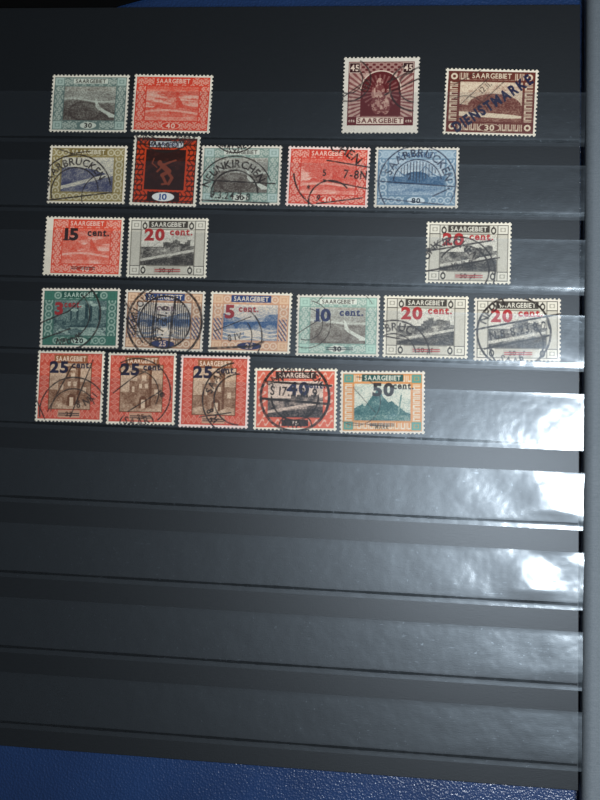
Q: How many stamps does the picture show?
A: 23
